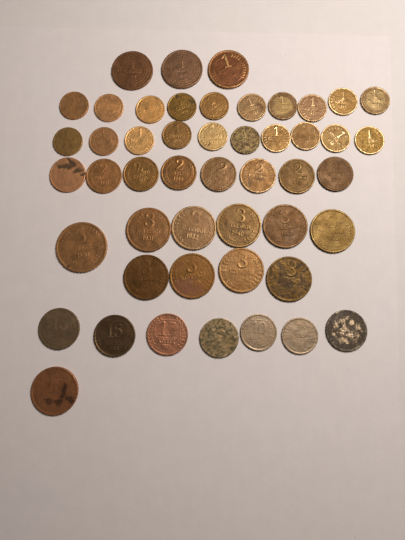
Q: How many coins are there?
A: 49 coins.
